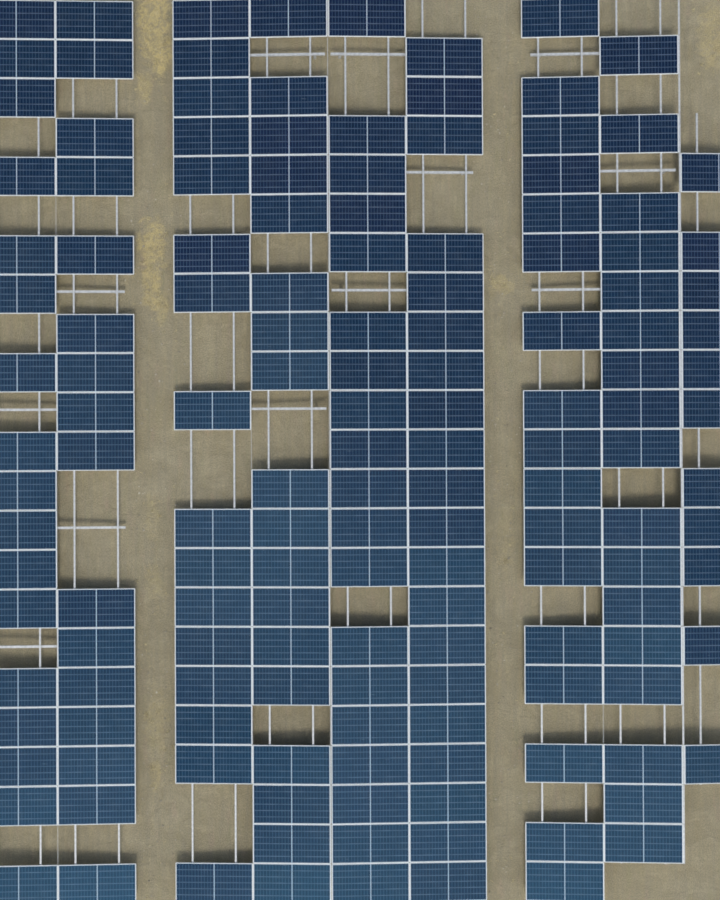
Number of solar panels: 151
